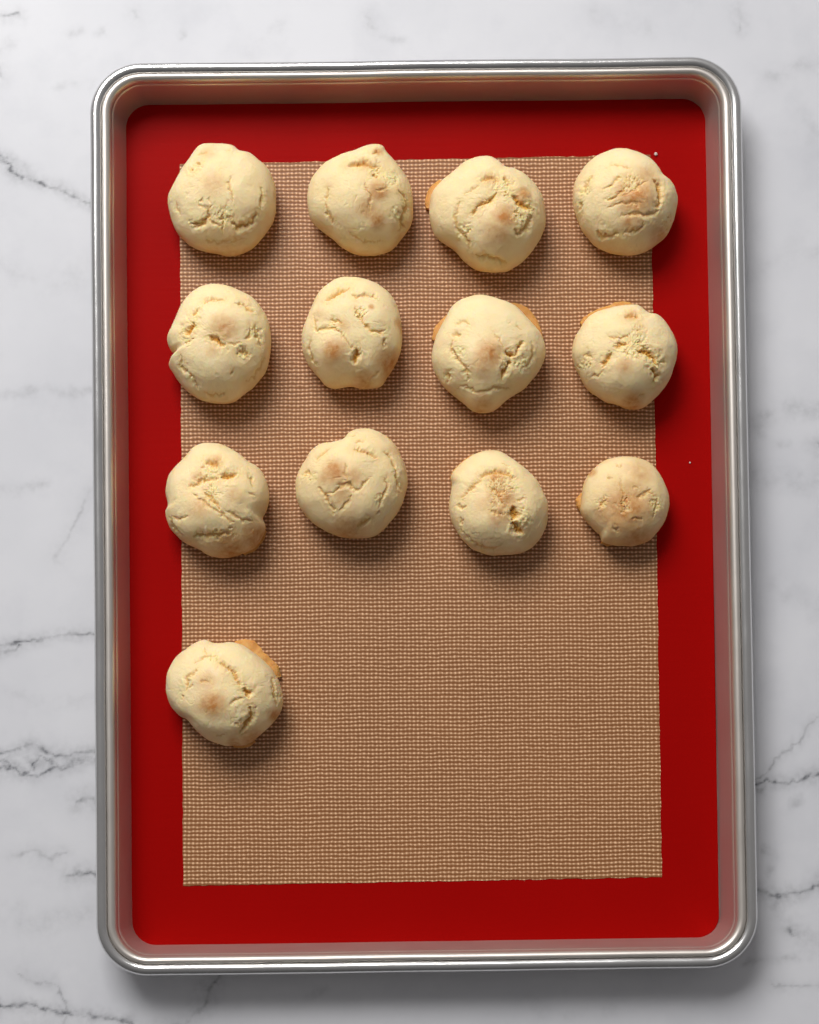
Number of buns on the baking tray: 13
